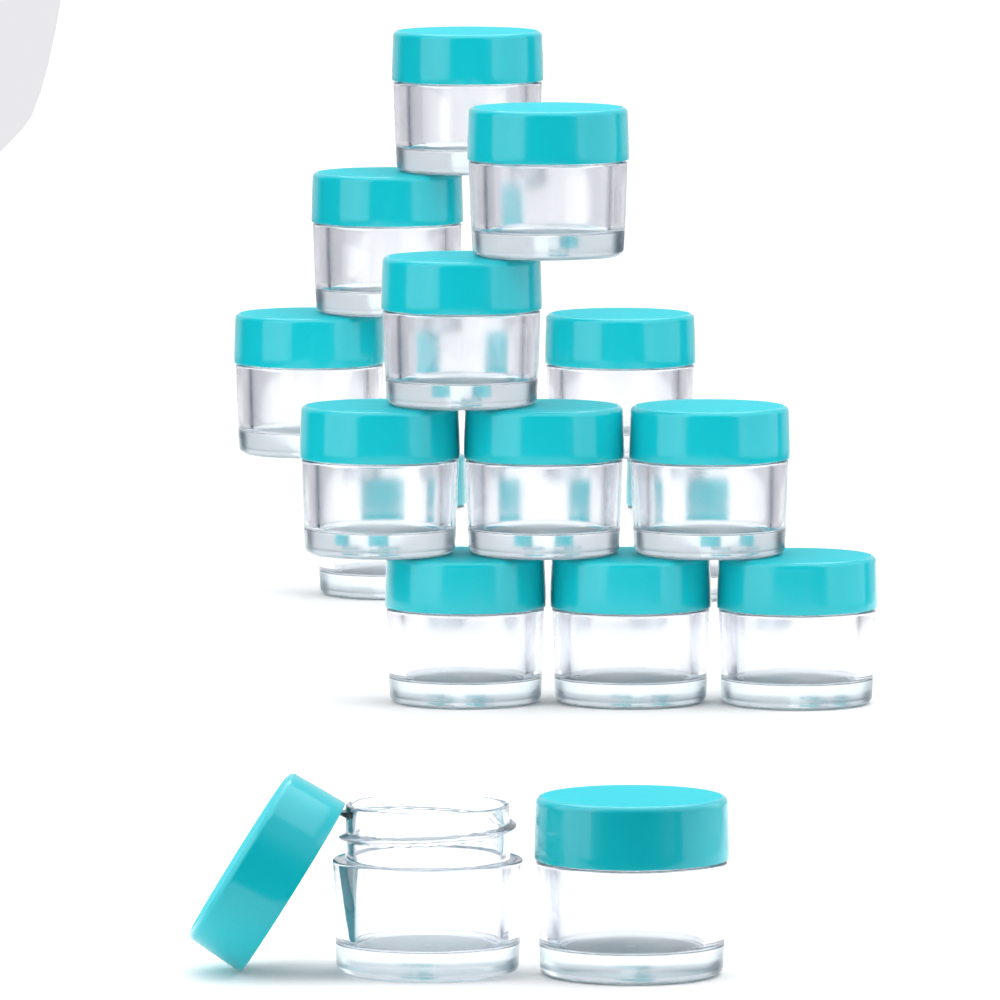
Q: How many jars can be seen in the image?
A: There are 16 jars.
